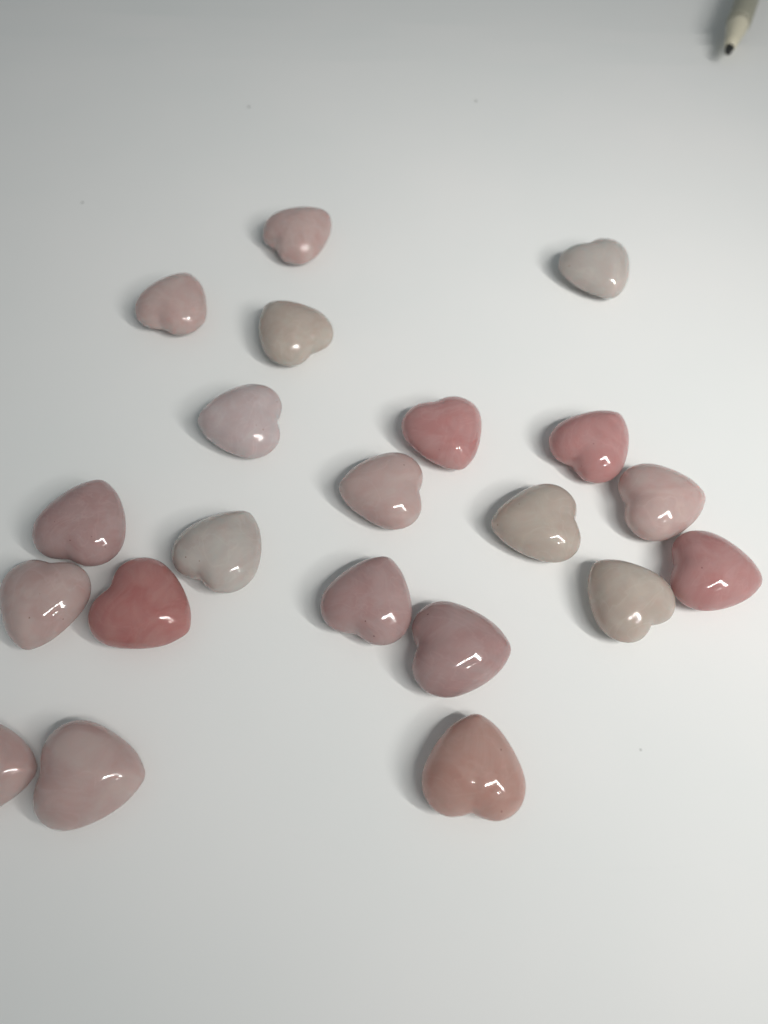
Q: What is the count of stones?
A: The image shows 21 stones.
